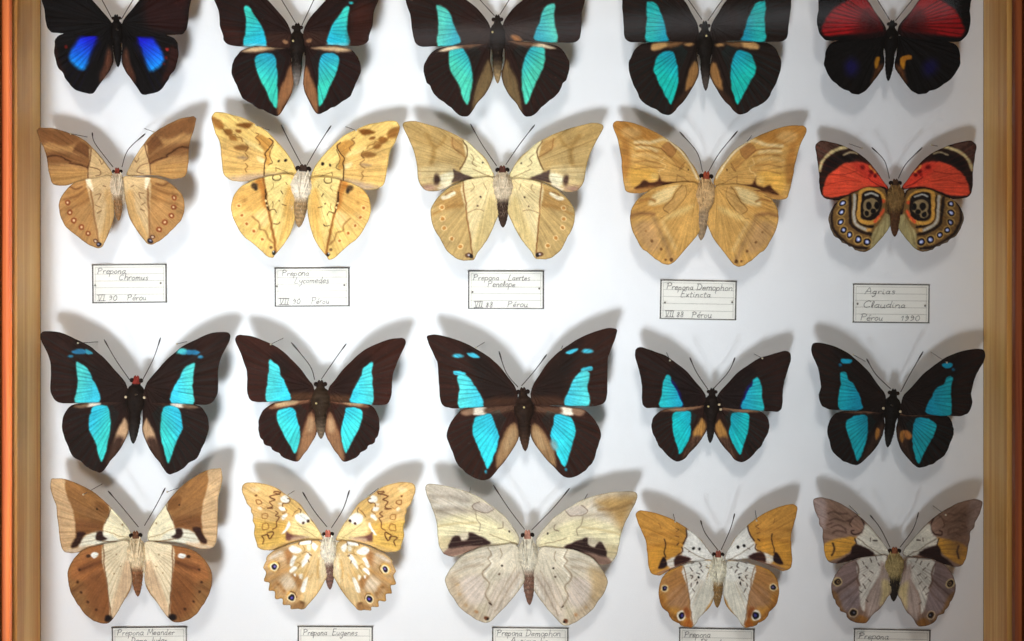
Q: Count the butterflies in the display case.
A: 20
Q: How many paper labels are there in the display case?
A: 10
